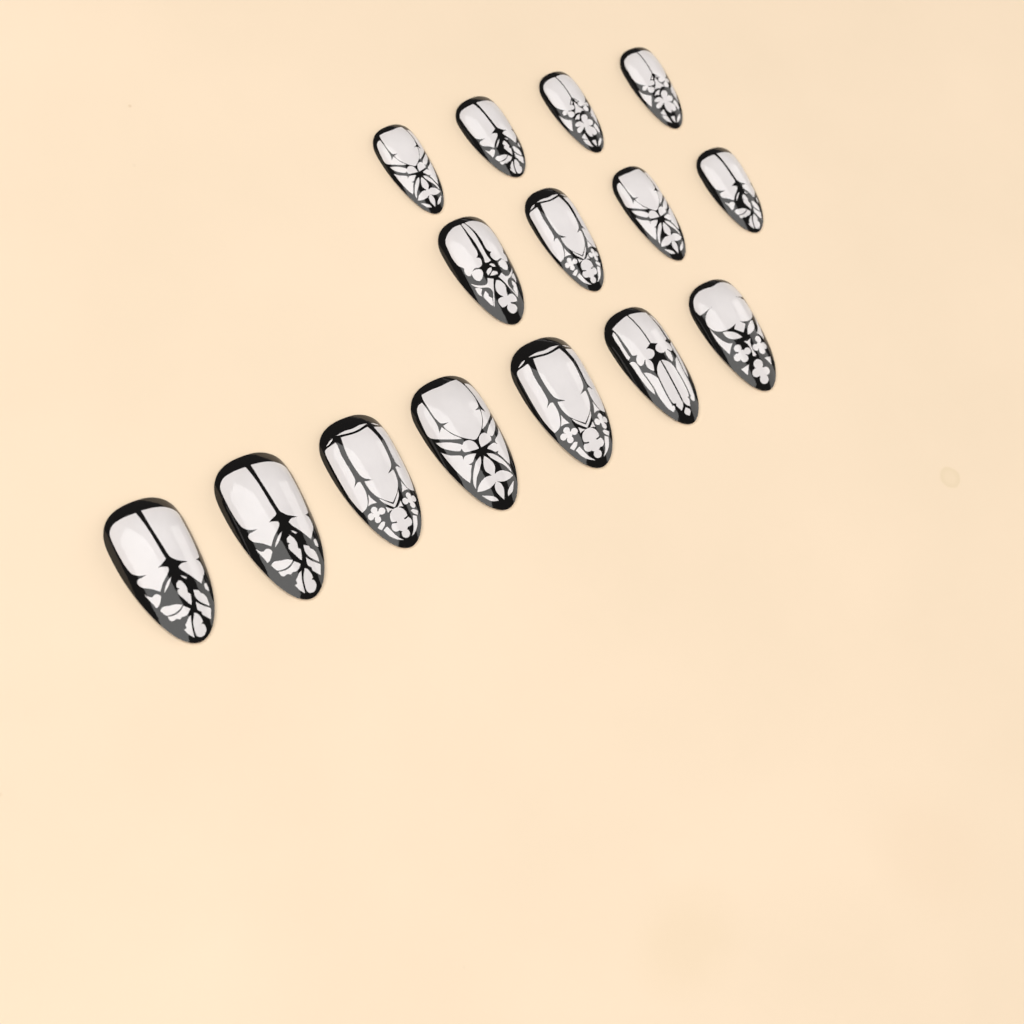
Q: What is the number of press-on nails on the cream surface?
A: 15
